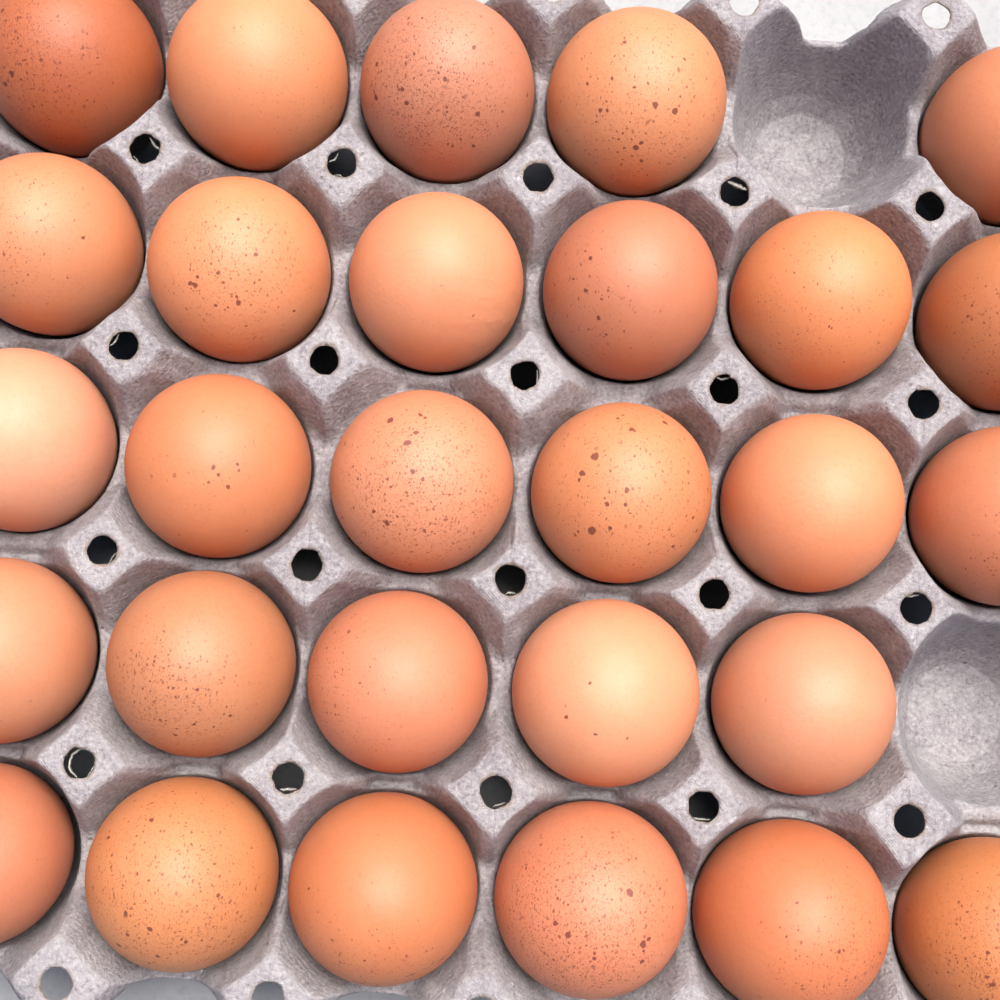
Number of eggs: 28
